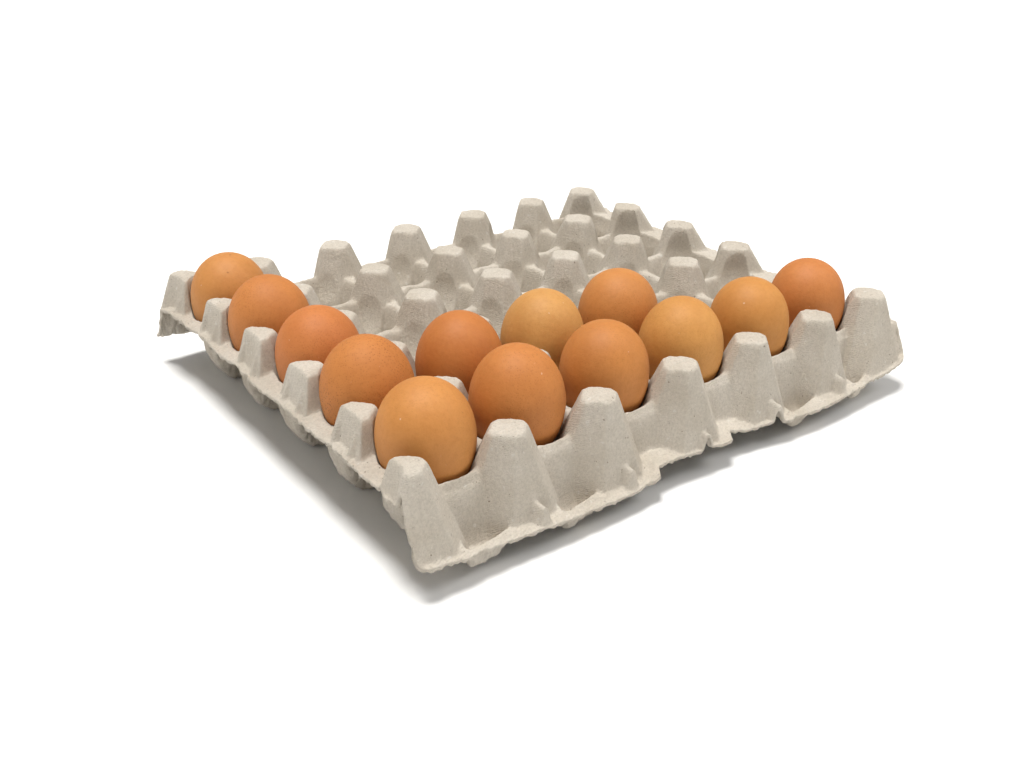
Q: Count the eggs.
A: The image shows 13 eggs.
